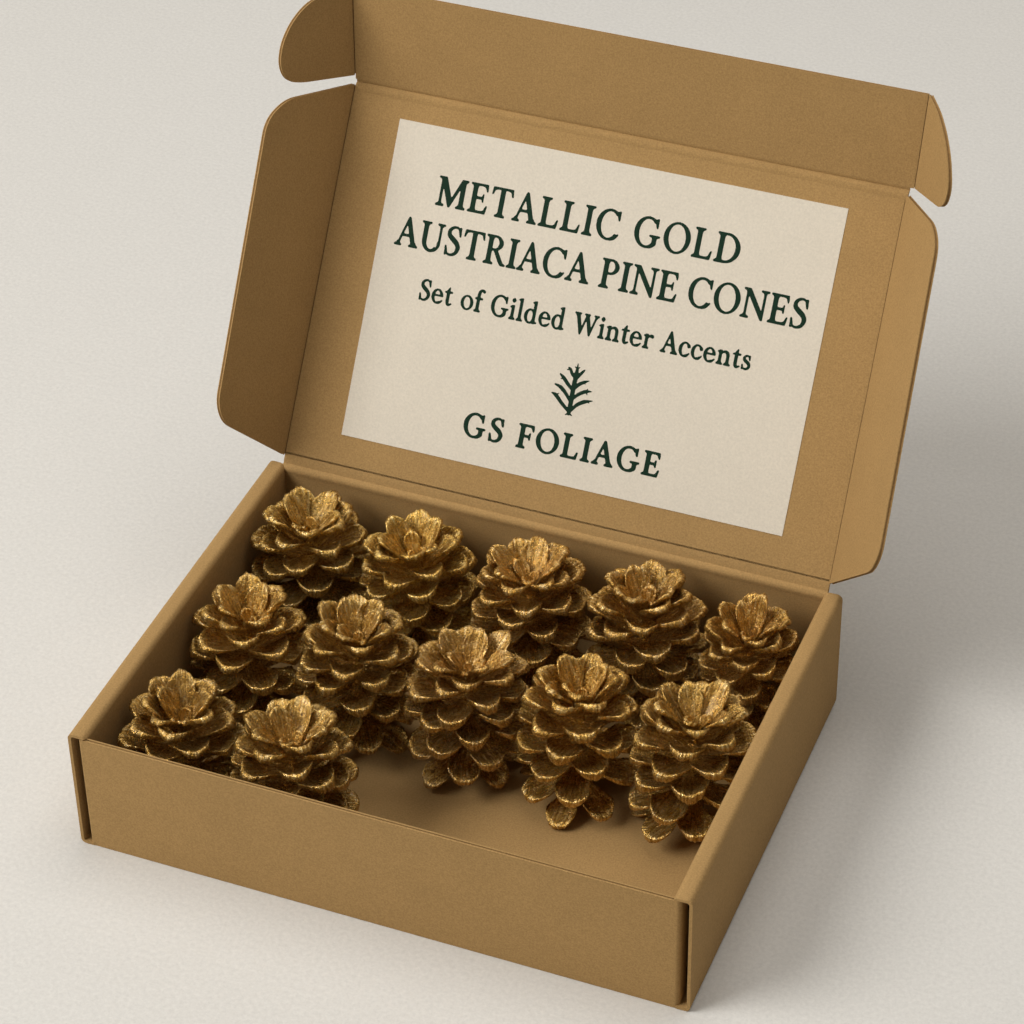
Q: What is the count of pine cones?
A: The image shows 12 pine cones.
